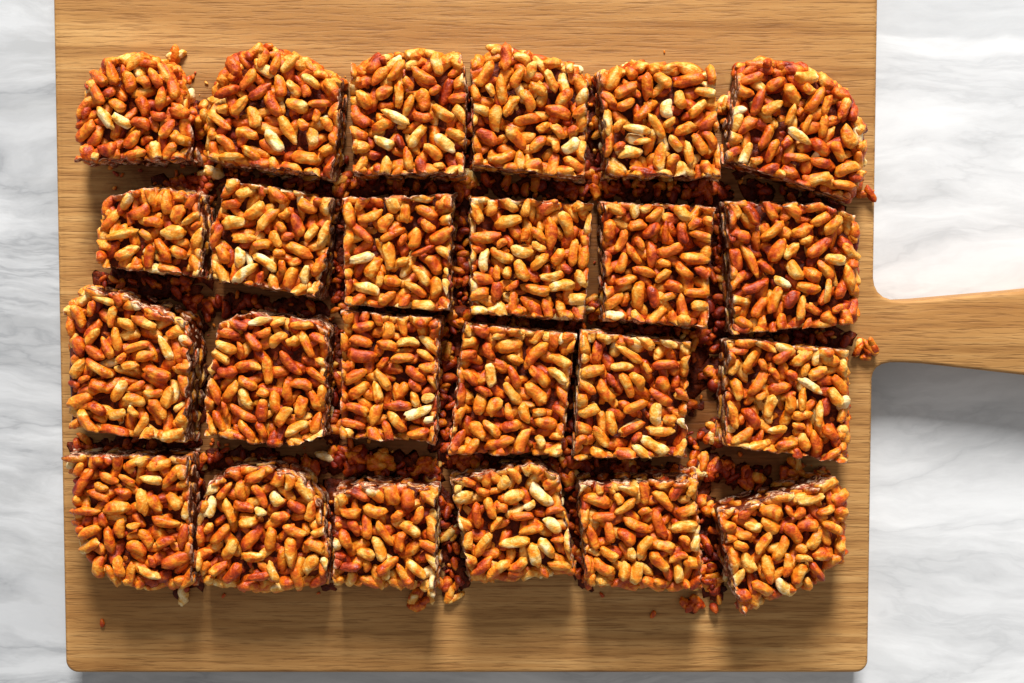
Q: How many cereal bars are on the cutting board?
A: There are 24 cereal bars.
